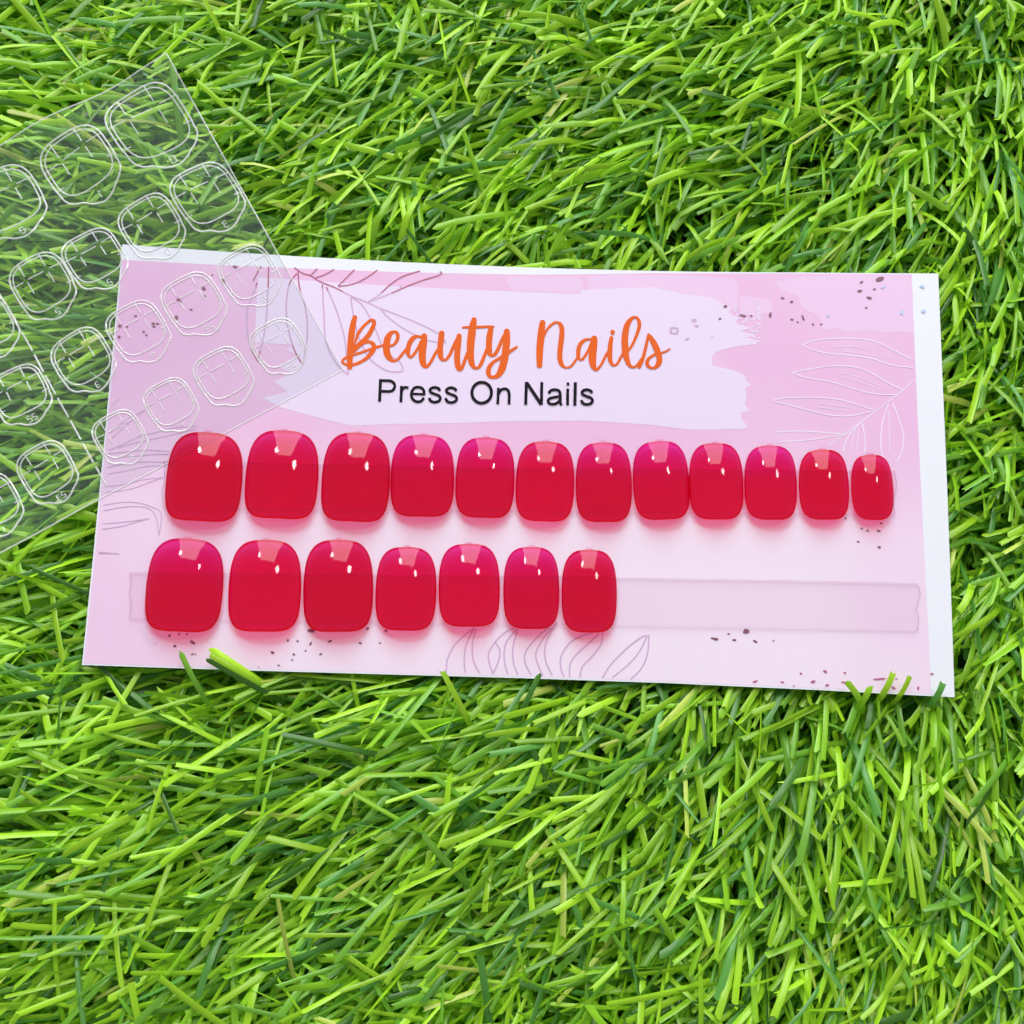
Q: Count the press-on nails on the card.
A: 19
